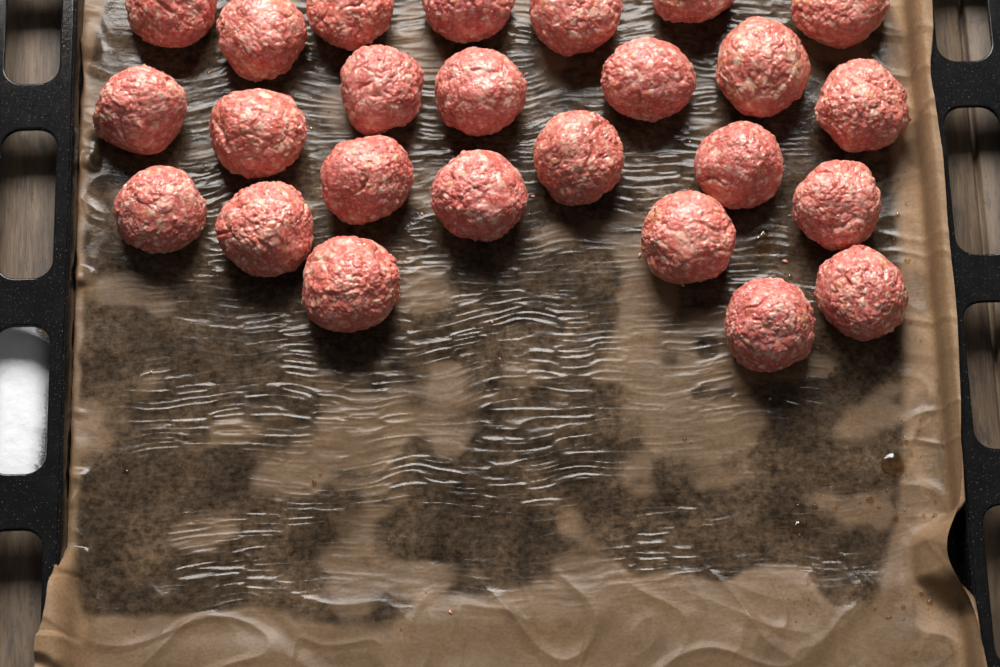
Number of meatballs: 25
